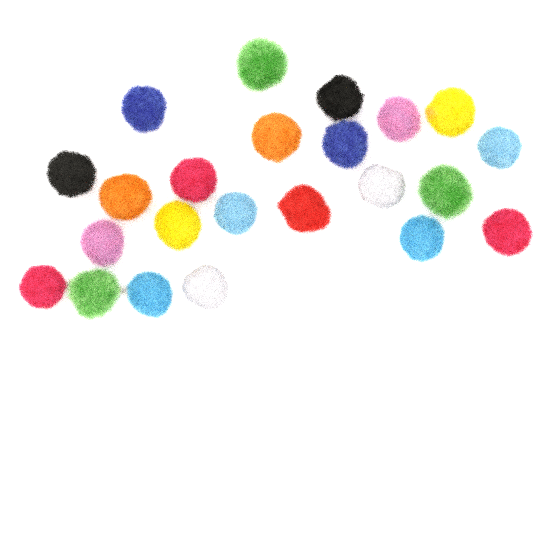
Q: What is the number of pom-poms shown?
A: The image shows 23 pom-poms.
